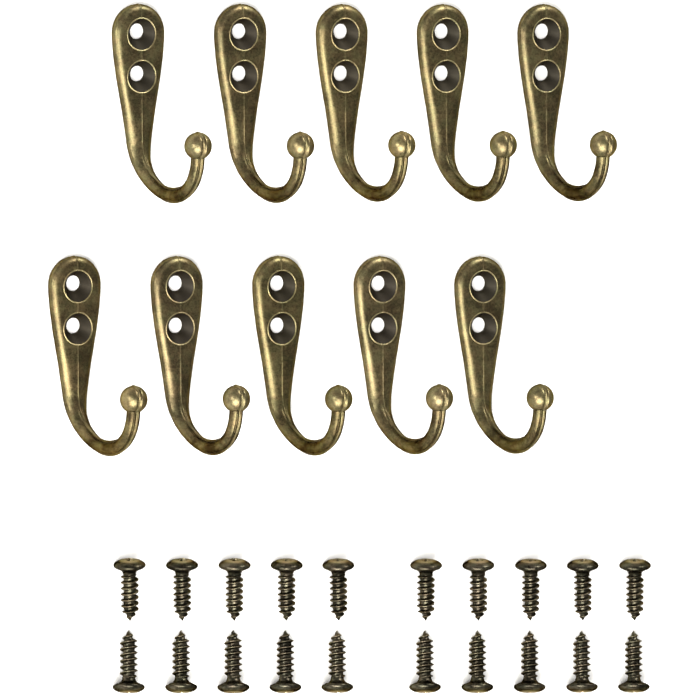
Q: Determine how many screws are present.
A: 20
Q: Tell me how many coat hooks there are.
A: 10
